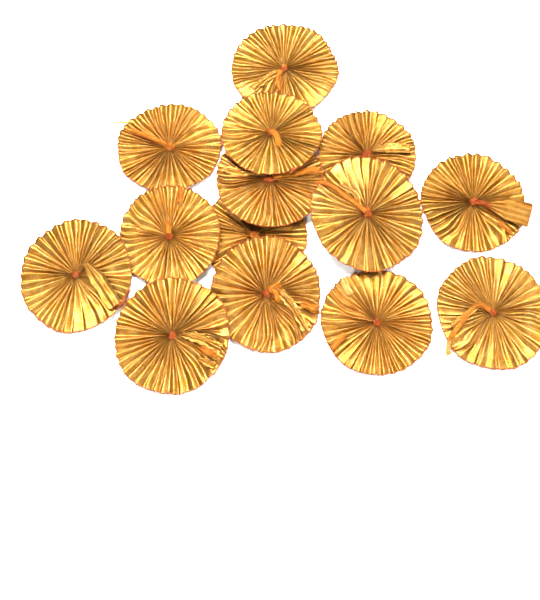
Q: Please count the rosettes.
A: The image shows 14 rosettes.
